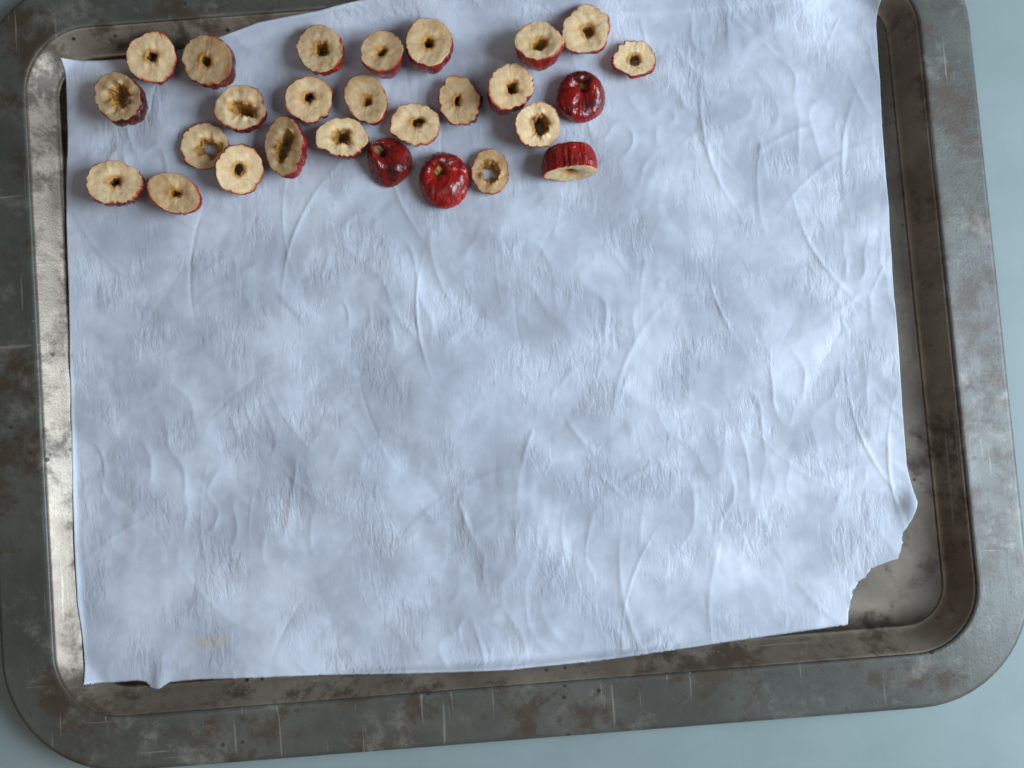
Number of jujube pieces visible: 27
